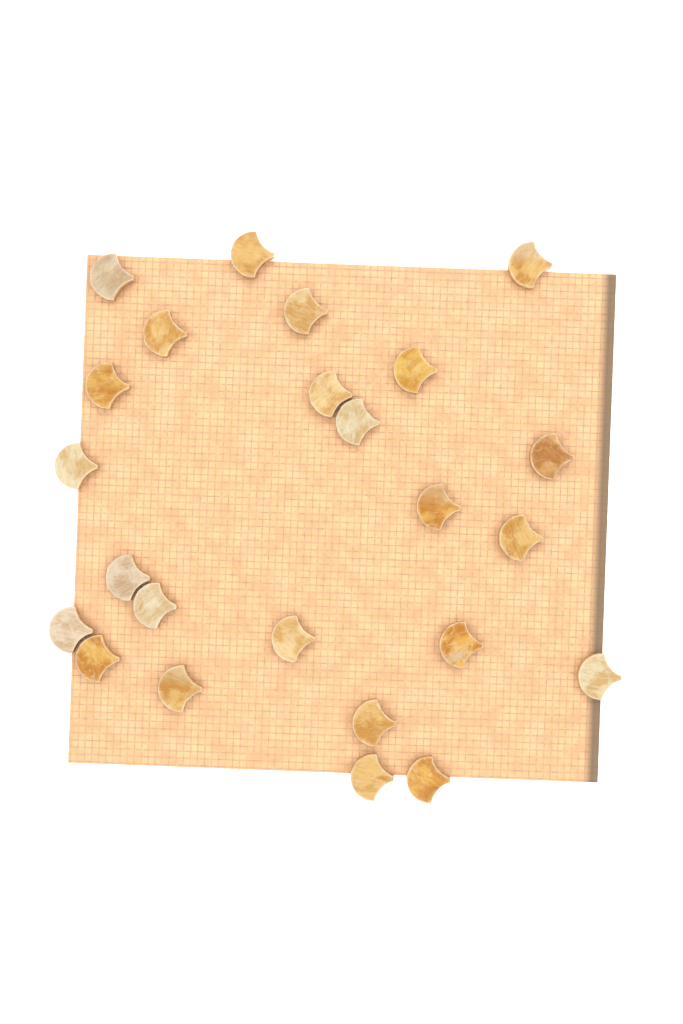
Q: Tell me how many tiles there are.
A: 24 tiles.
